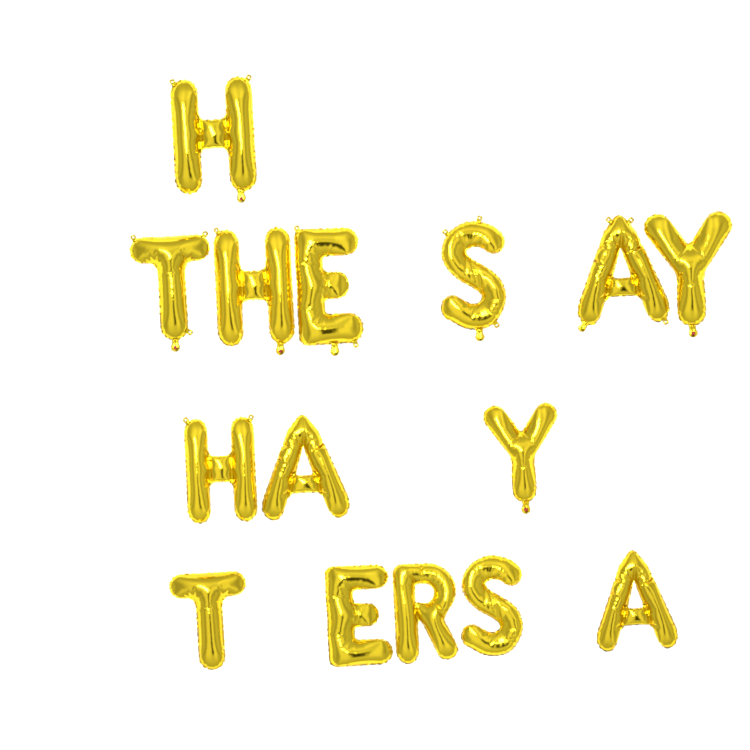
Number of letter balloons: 15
